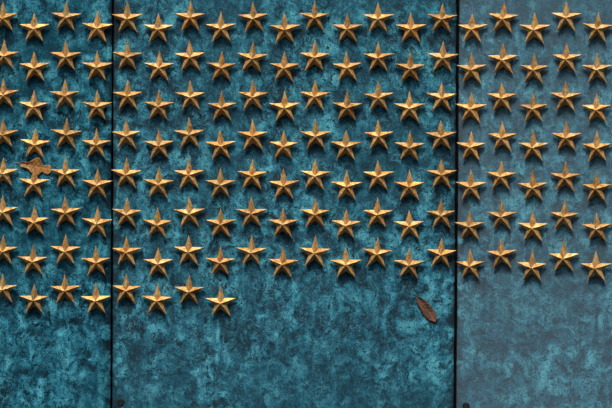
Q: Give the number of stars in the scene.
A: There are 148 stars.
